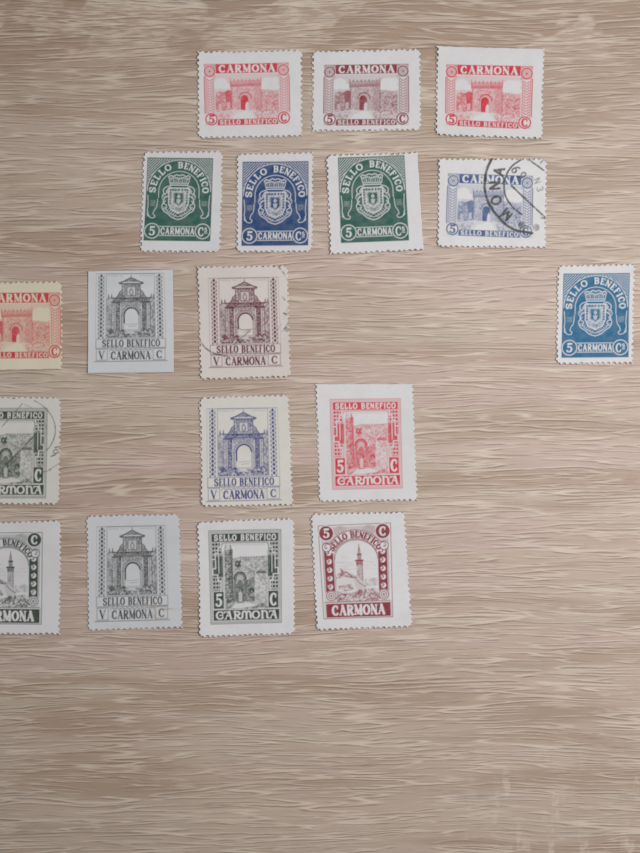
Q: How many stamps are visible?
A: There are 18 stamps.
